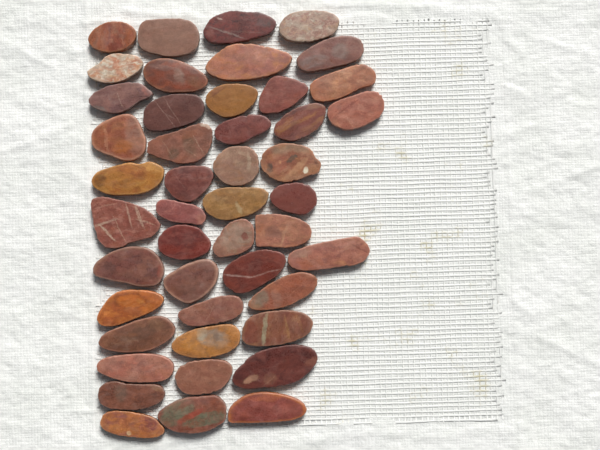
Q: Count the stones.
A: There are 46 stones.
